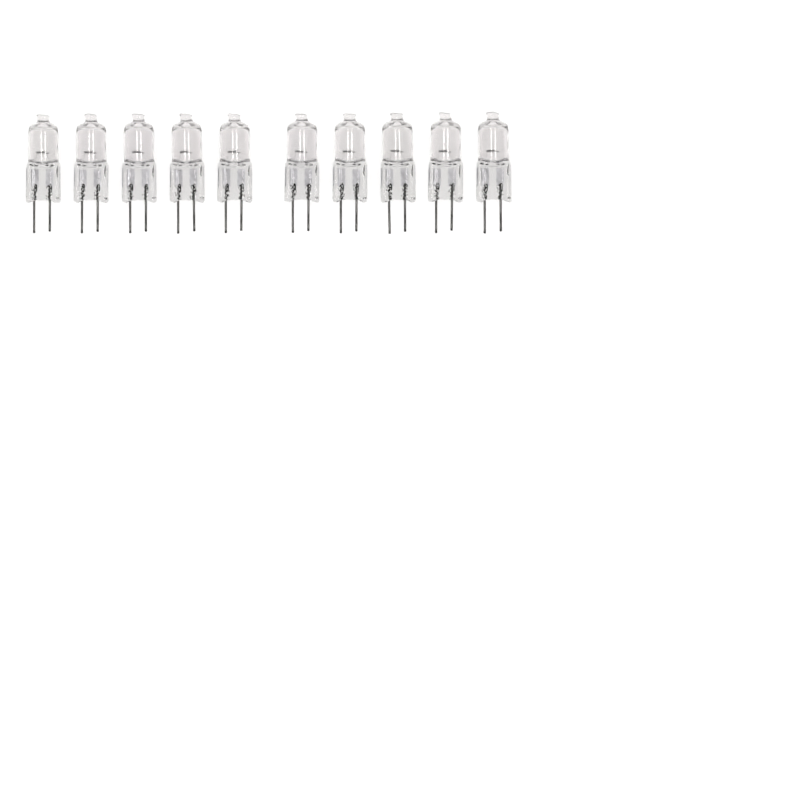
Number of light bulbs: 10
